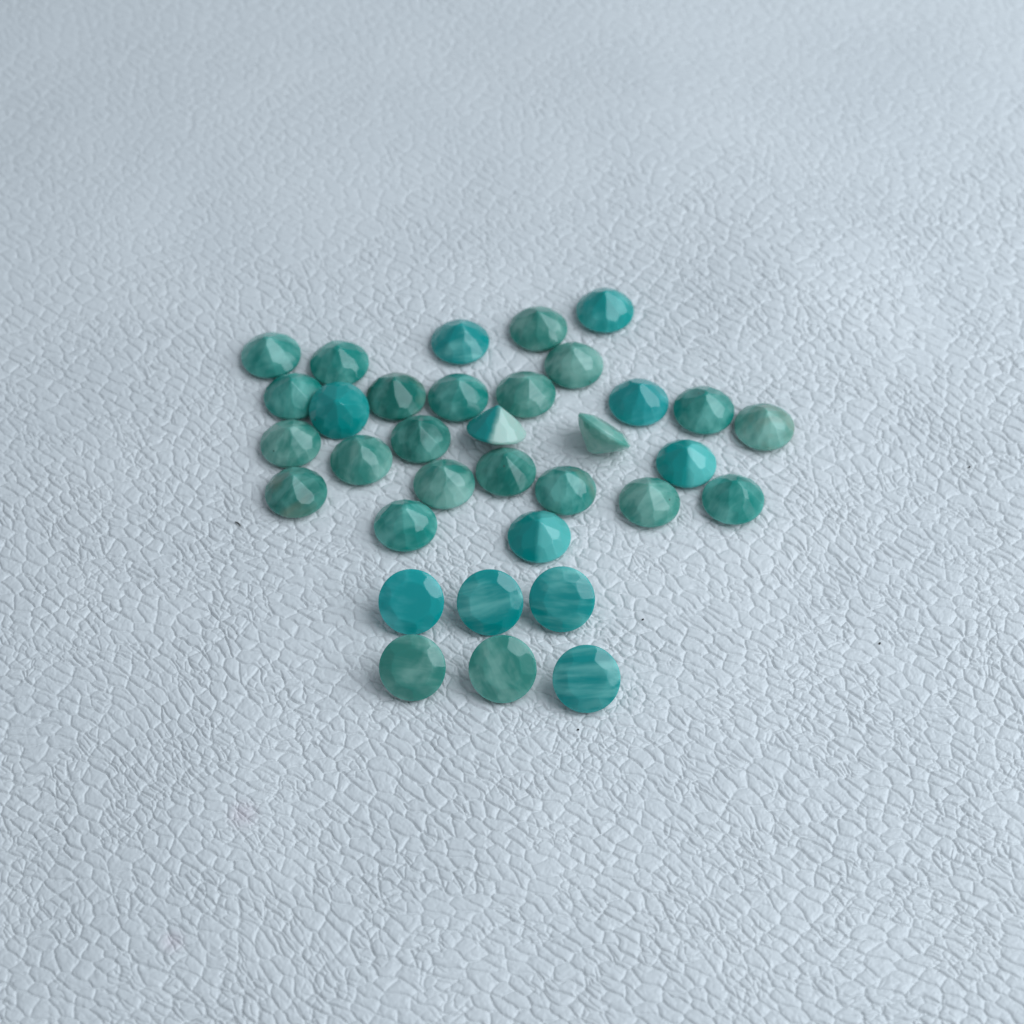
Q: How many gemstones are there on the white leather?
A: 34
